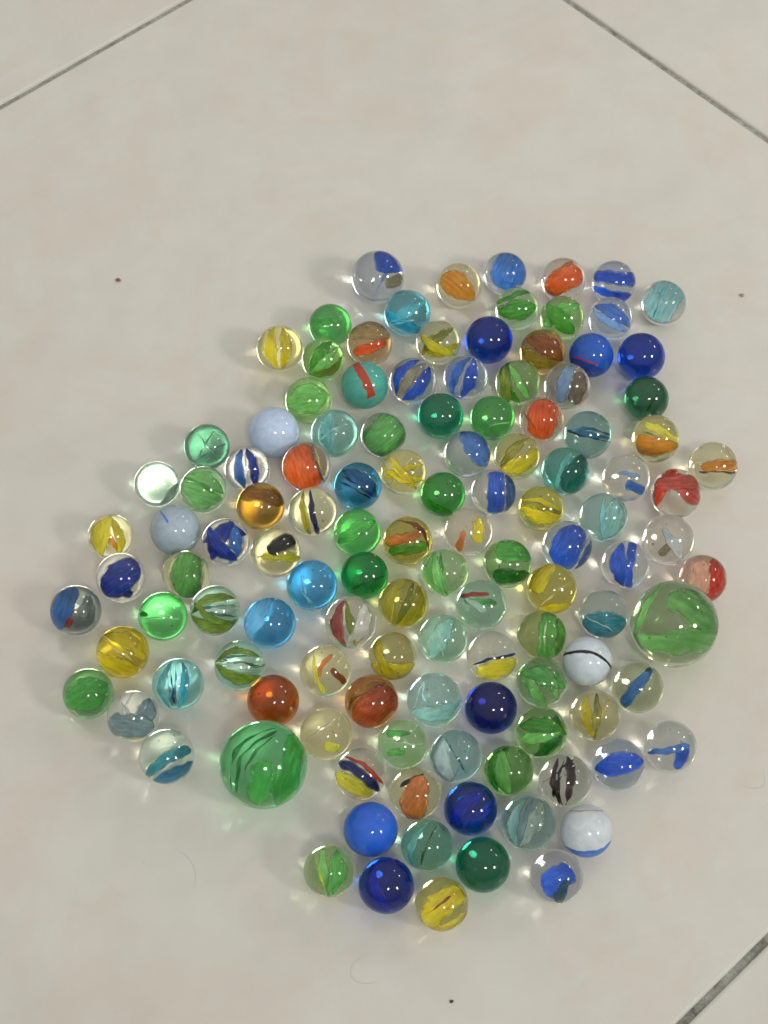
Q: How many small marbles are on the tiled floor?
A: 118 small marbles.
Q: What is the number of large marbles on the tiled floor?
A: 2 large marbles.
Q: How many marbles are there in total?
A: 120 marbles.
